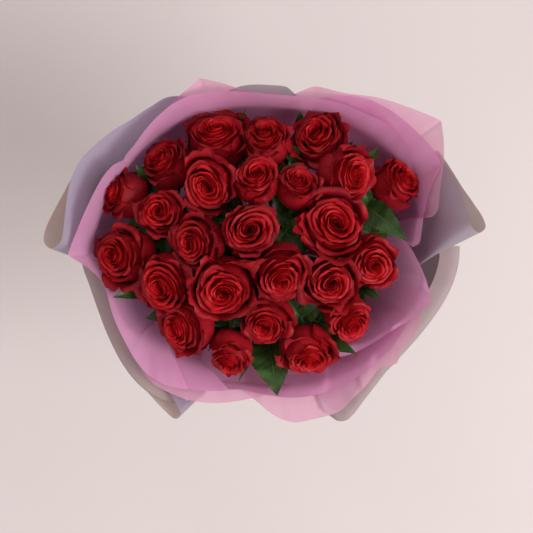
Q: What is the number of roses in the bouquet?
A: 25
